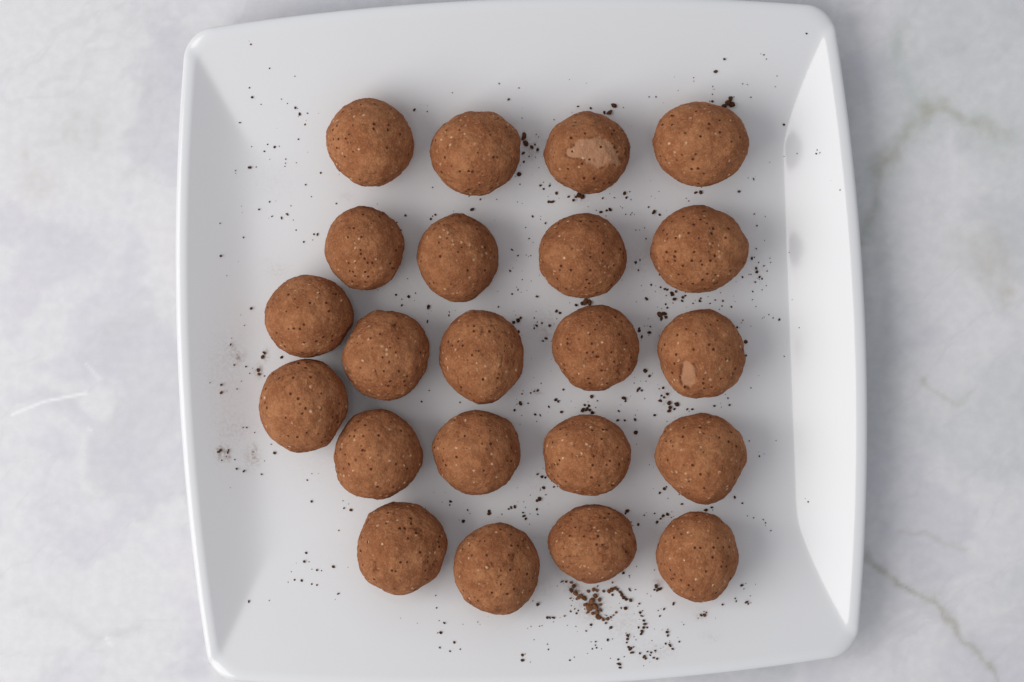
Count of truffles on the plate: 22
